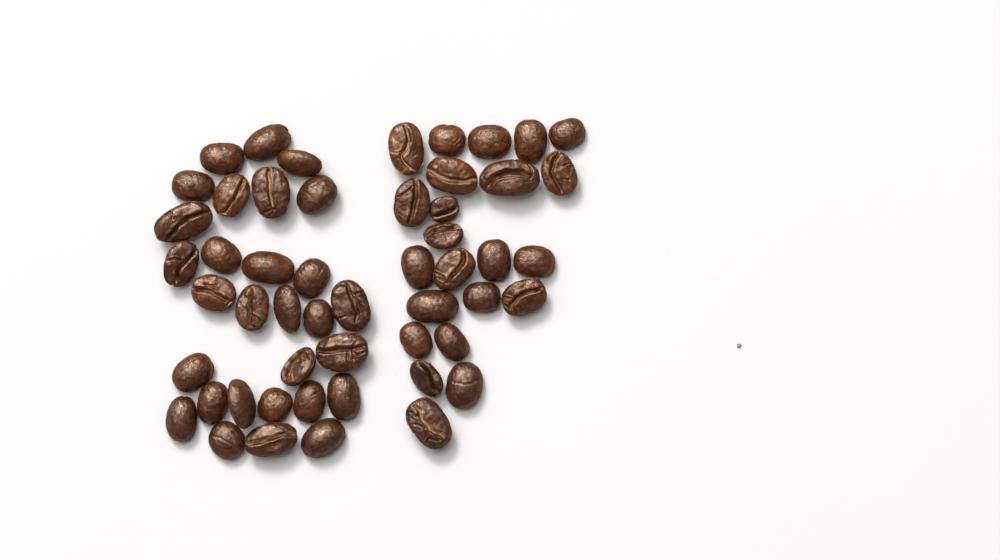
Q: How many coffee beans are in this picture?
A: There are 52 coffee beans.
